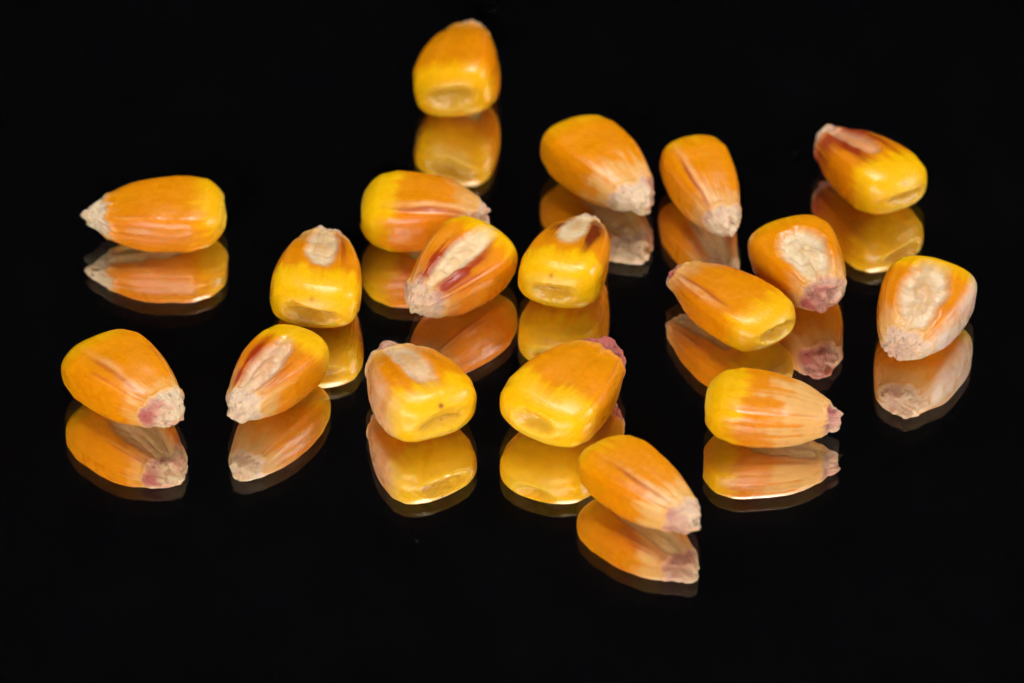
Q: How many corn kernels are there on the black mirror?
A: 18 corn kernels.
